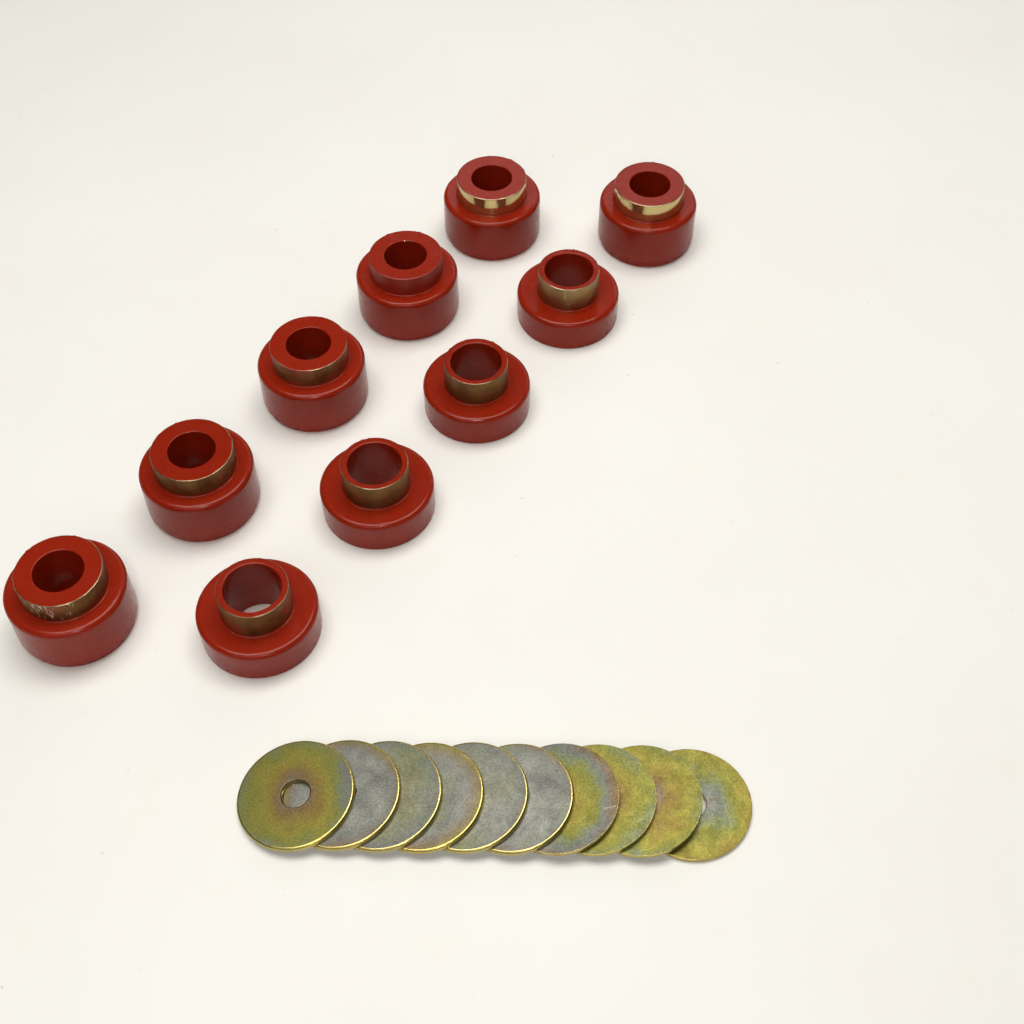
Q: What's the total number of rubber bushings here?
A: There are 10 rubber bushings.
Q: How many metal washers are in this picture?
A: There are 10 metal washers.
